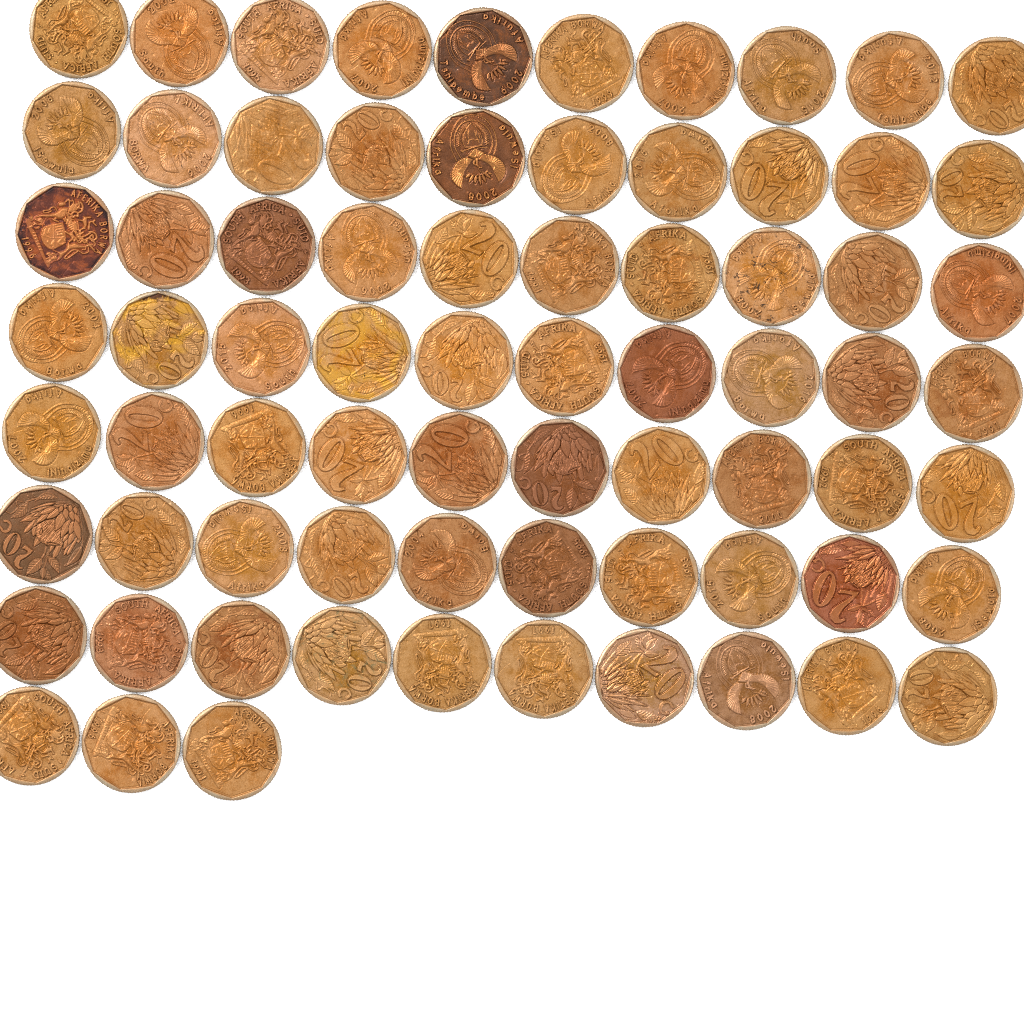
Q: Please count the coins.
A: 73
